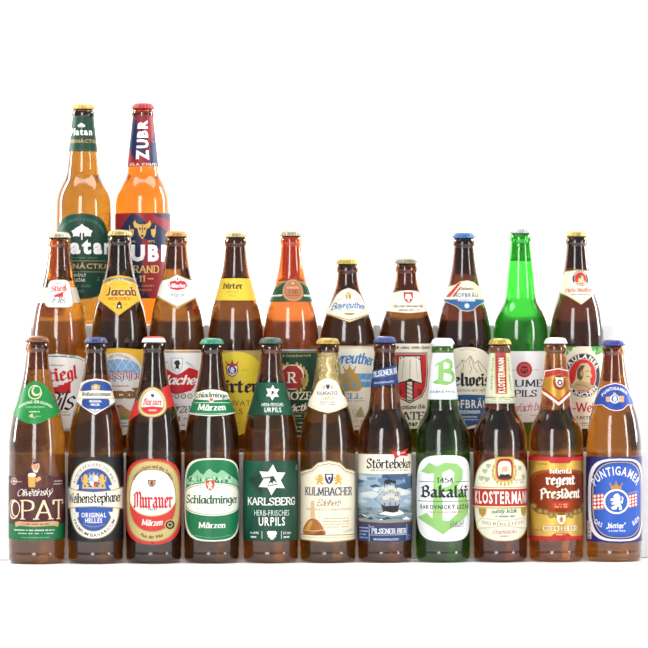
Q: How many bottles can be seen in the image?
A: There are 23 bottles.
